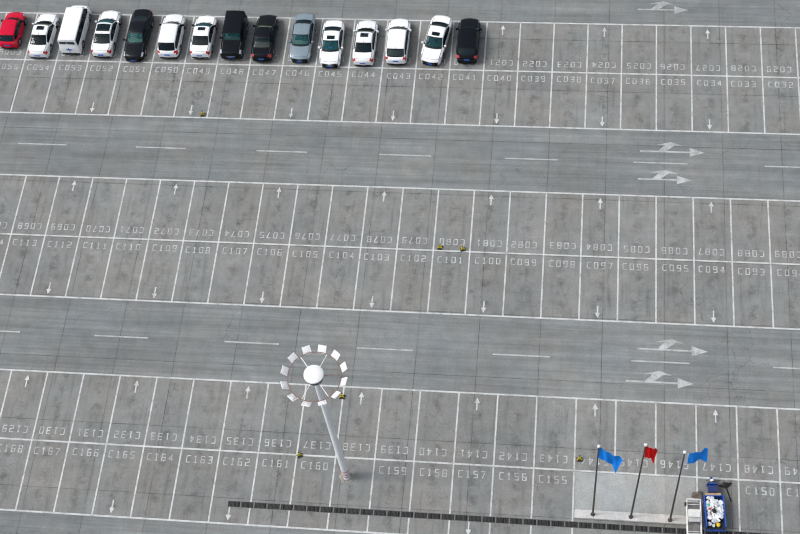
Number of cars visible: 15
